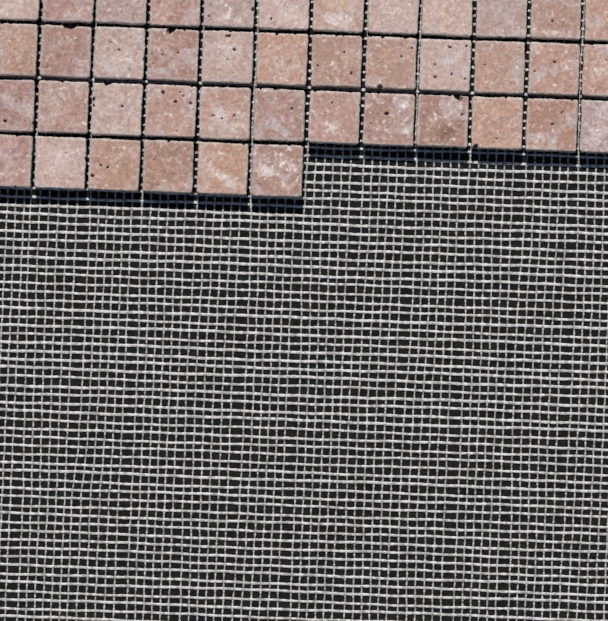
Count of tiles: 42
